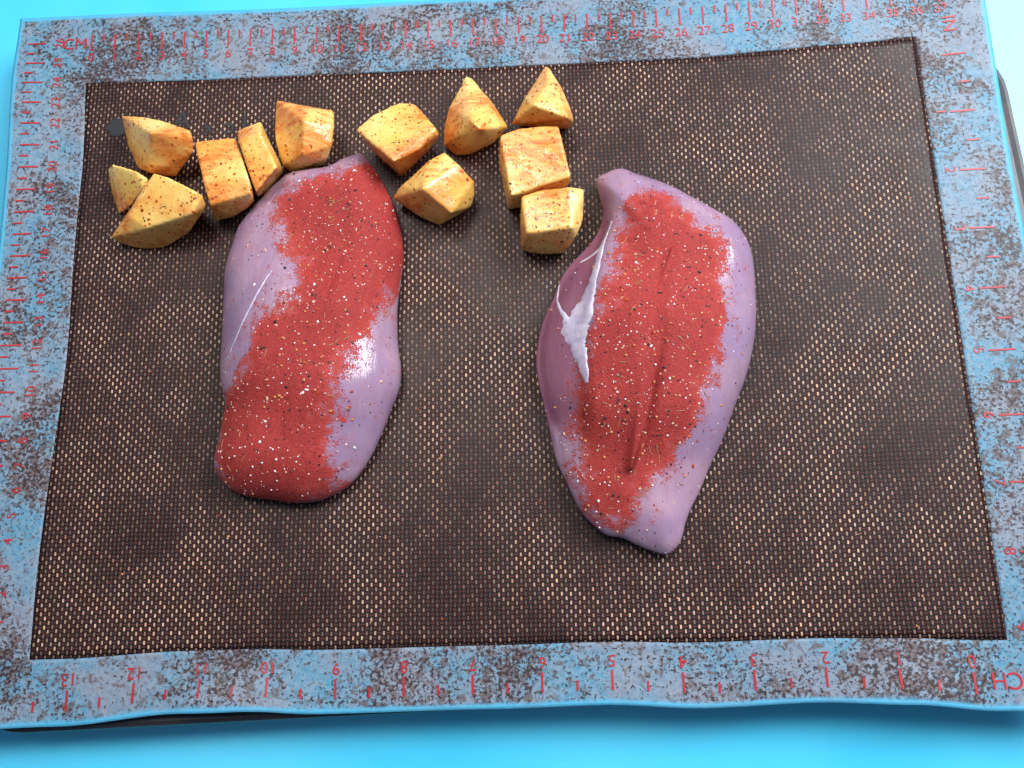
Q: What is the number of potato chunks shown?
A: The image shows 12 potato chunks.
